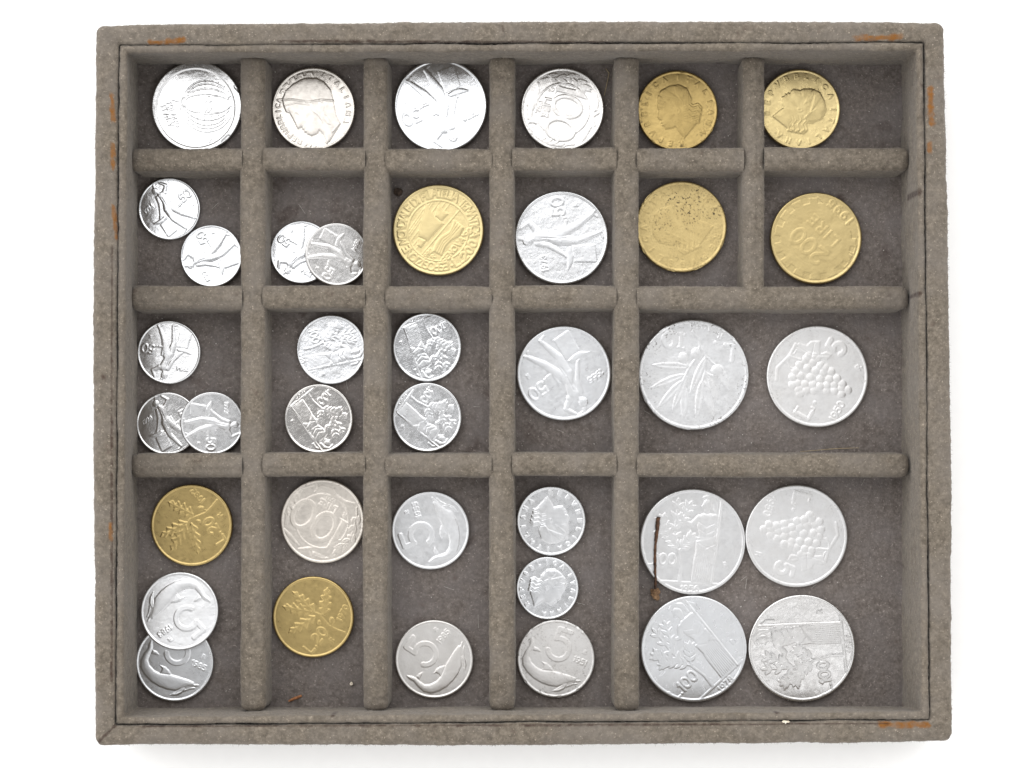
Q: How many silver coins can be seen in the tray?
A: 31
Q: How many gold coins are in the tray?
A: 7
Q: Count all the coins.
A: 38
